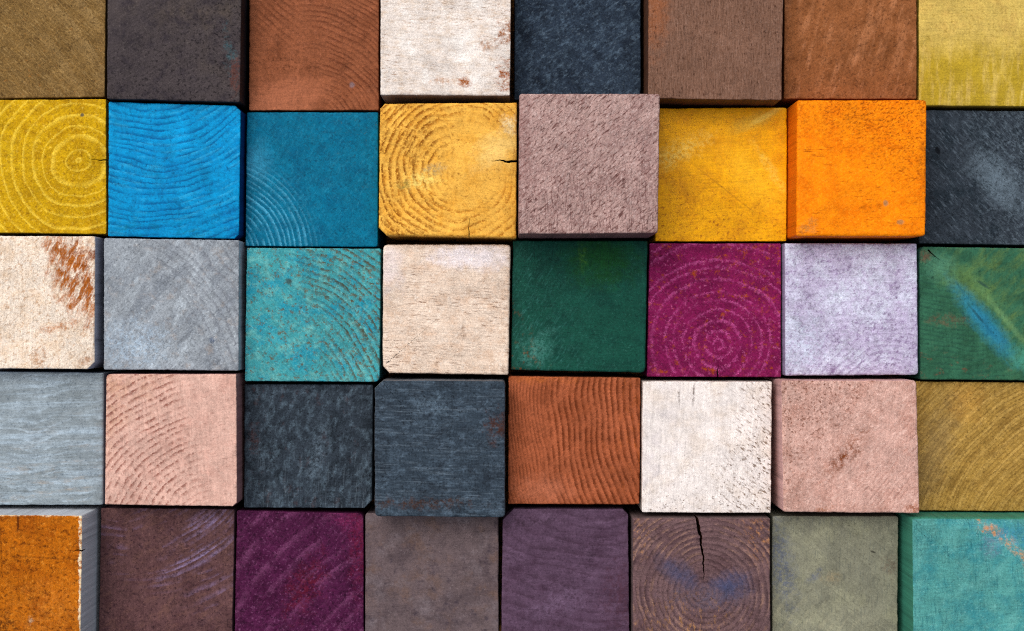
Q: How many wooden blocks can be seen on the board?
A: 40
